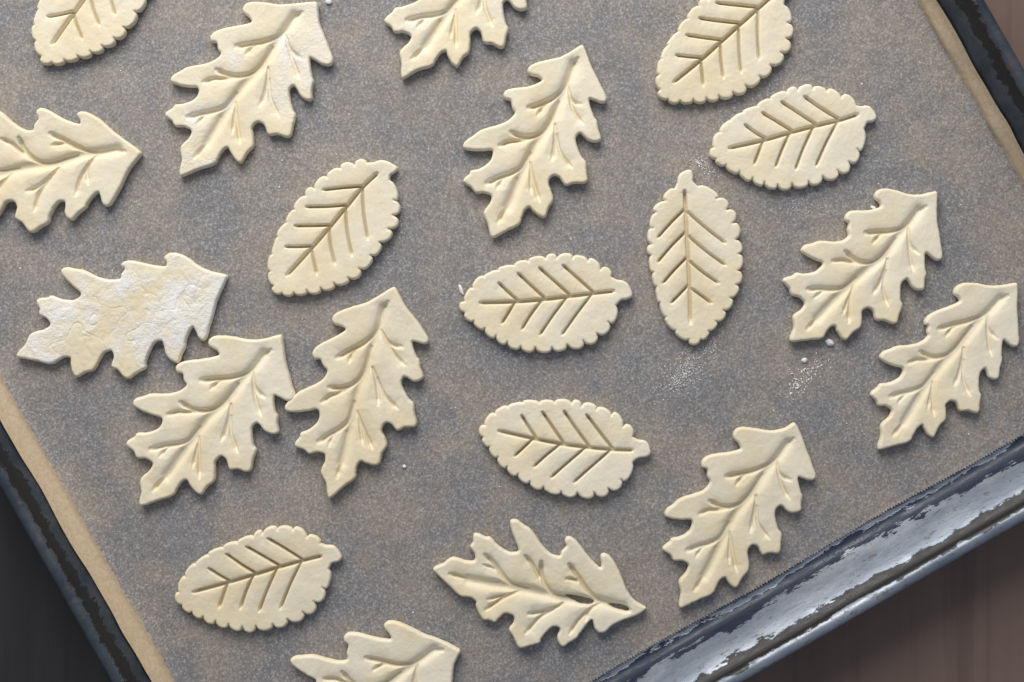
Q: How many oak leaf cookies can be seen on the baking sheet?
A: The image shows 12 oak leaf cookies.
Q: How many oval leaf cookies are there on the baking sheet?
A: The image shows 8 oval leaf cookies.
